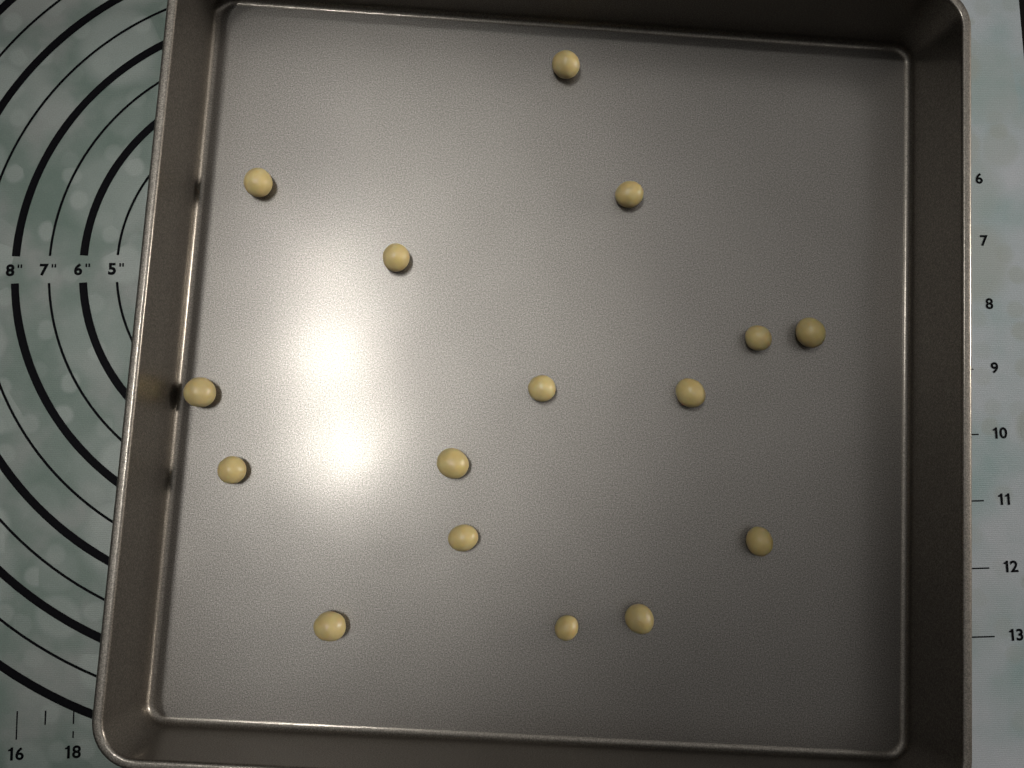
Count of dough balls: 16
